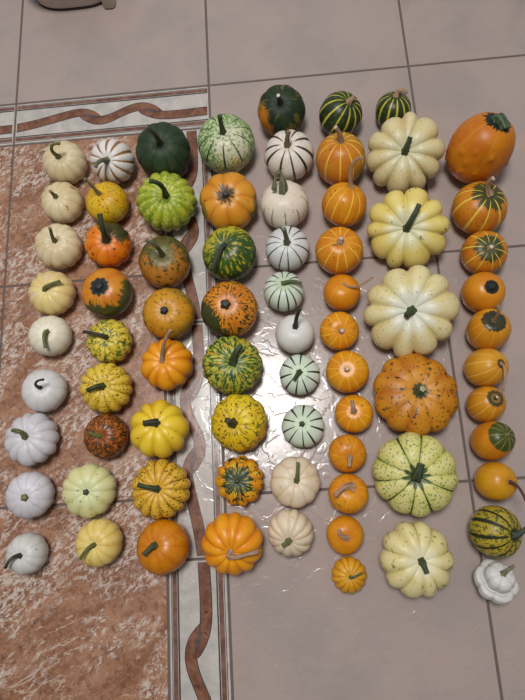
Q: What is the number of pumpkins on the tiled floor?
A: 74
